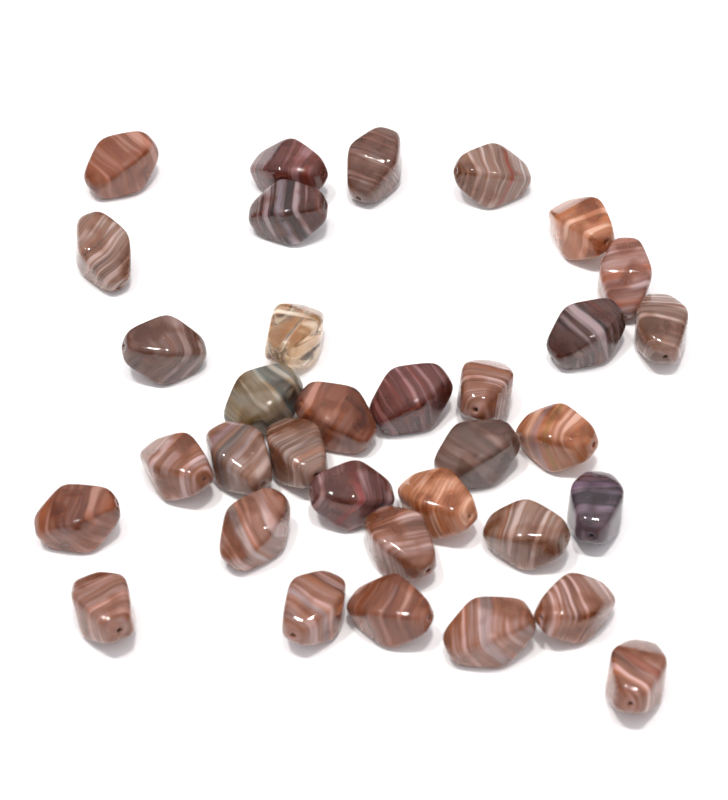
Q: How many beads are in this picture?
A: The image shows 34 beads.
